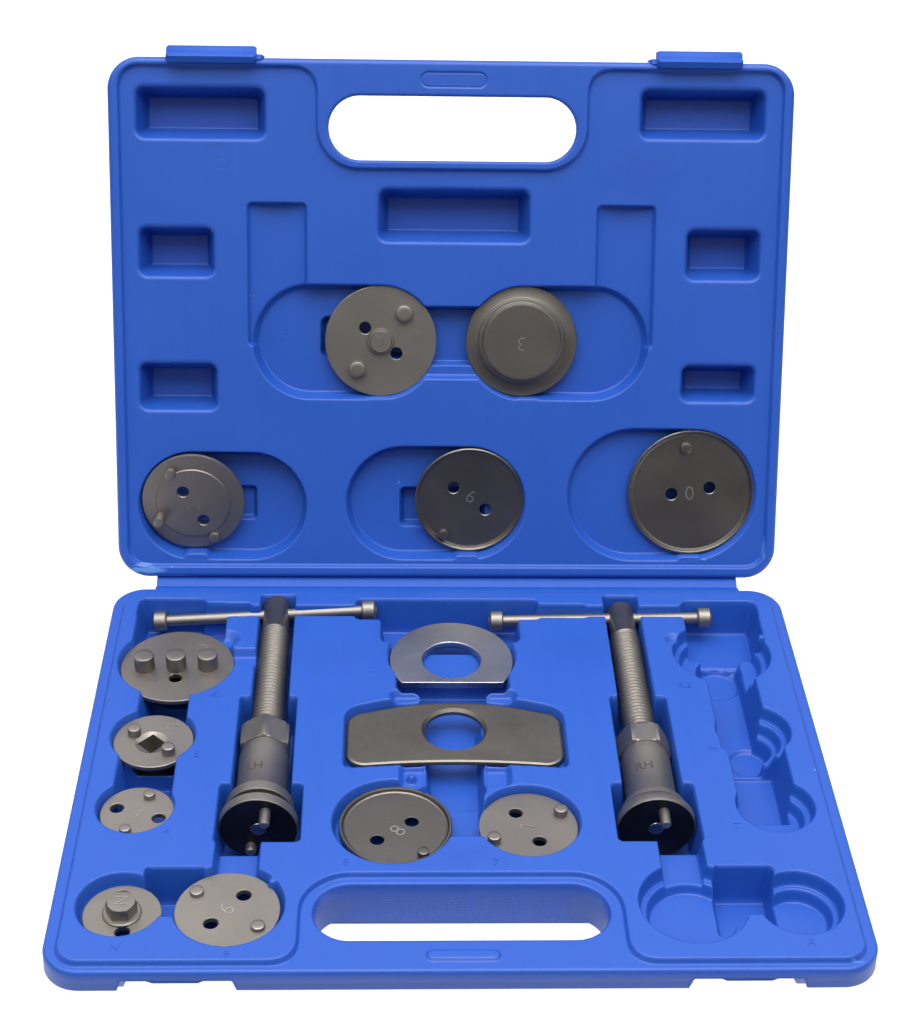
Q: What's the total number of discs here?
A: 12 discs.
